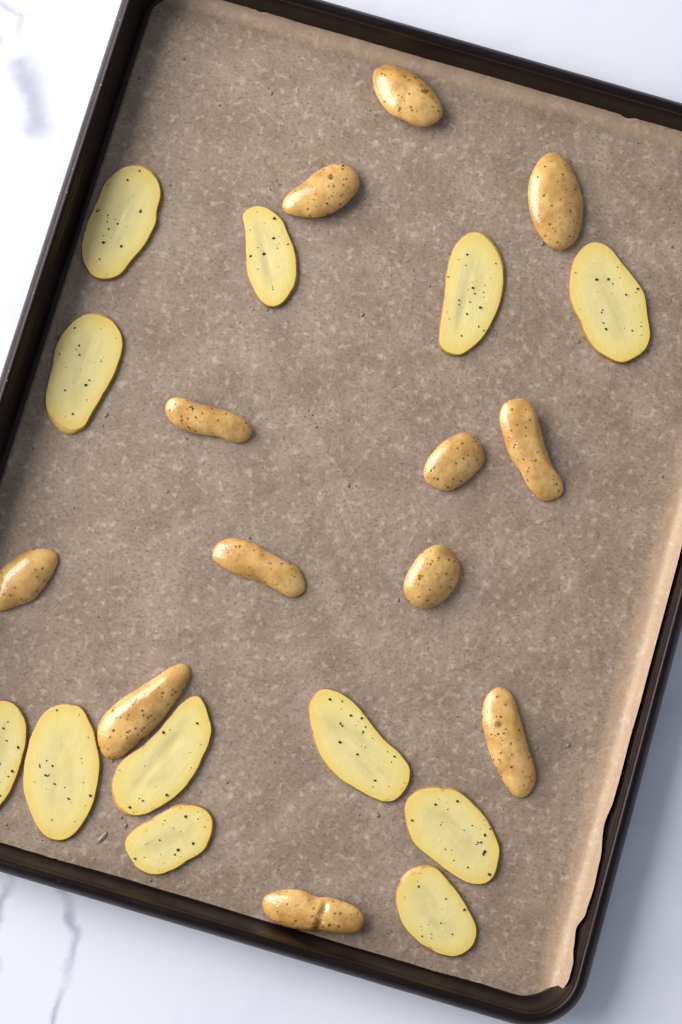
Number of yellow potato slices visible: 12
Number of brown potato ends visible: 12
